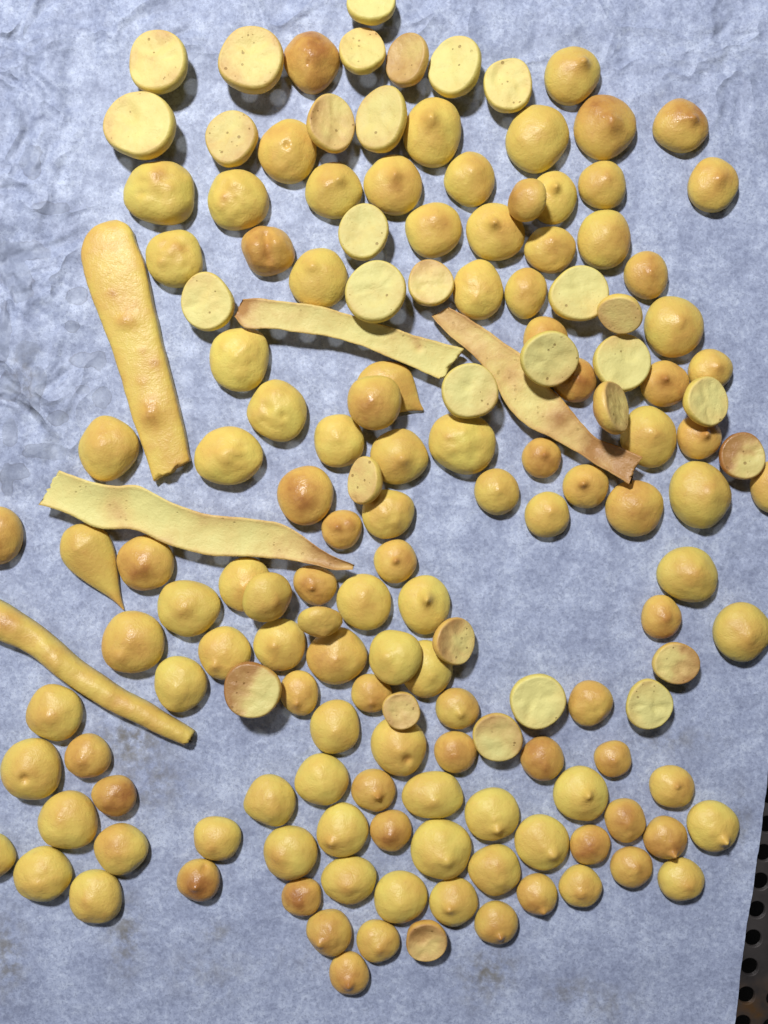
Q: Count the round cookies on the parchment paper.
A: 154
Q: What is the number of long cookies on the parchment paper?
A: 5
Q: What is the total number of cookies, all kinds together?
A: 159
